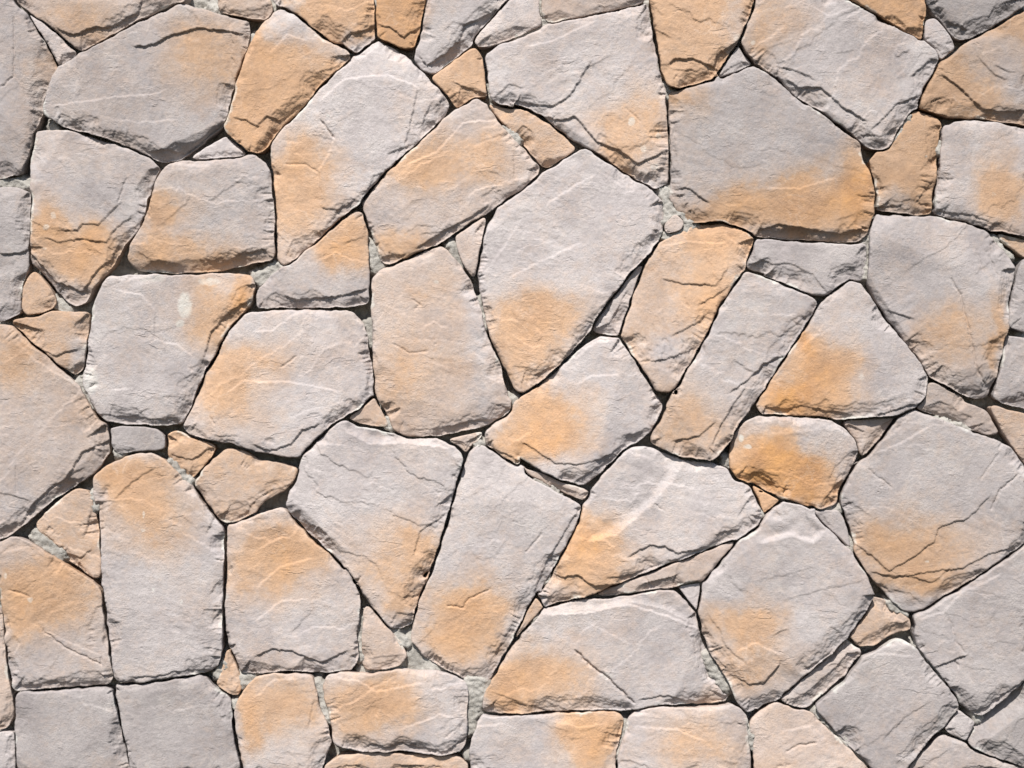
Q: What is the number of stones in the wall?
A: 94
